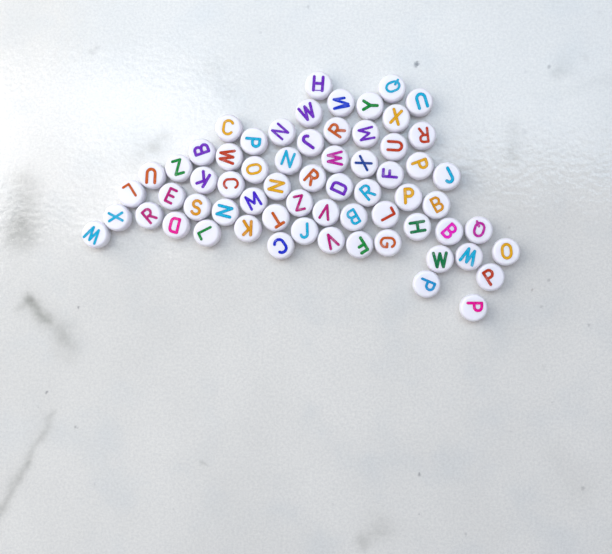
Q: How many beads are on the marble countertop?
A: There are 64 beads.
